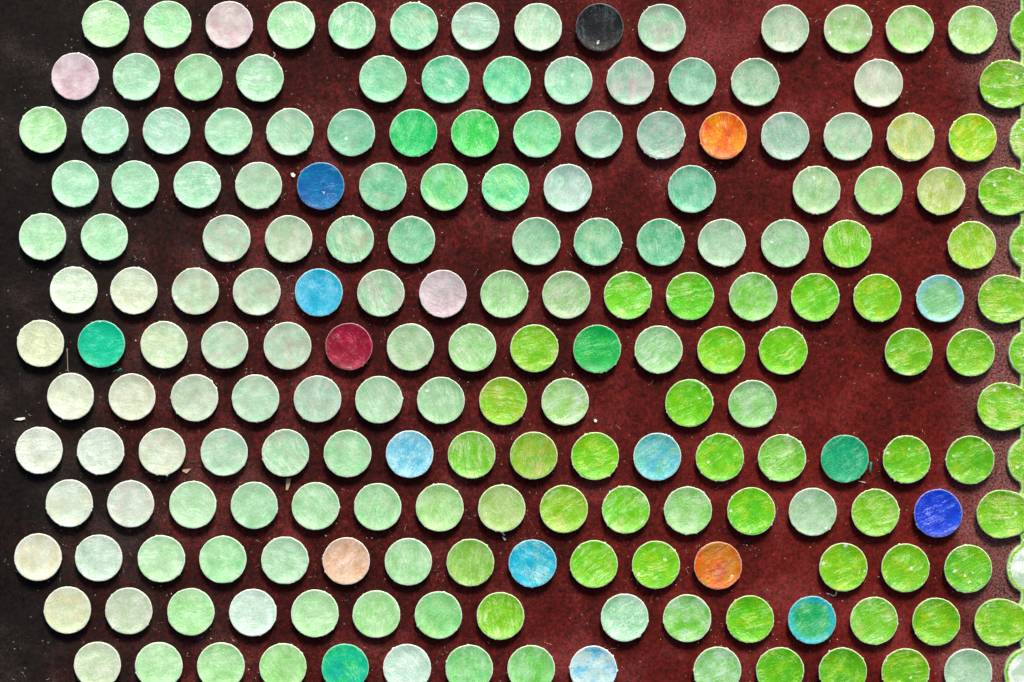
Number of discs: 183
